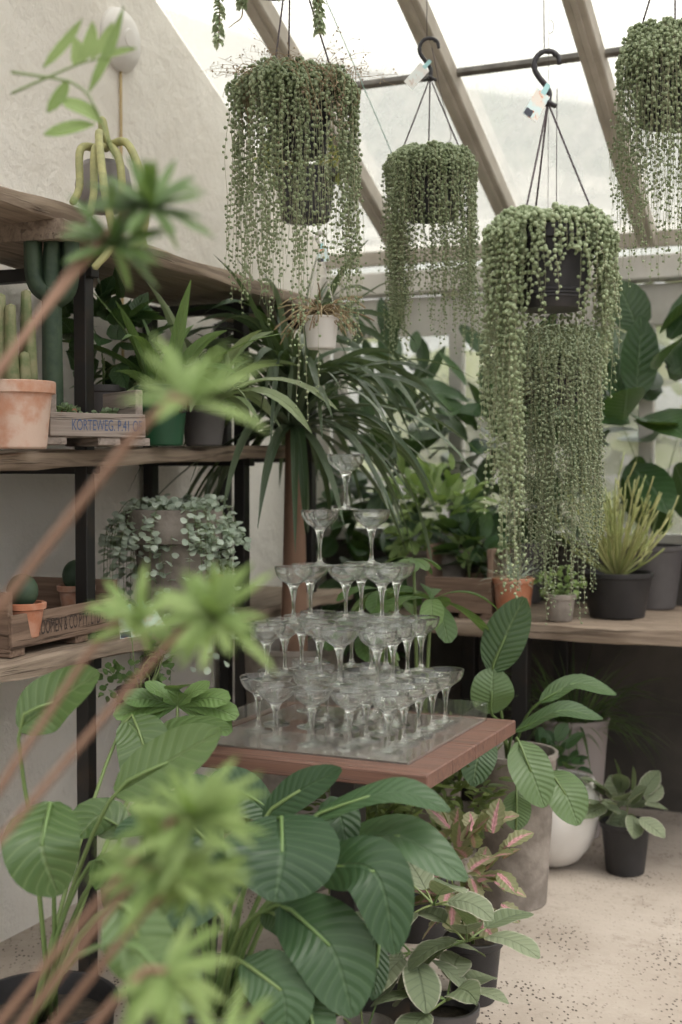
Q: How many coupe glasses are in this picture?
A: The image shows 41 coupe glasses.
